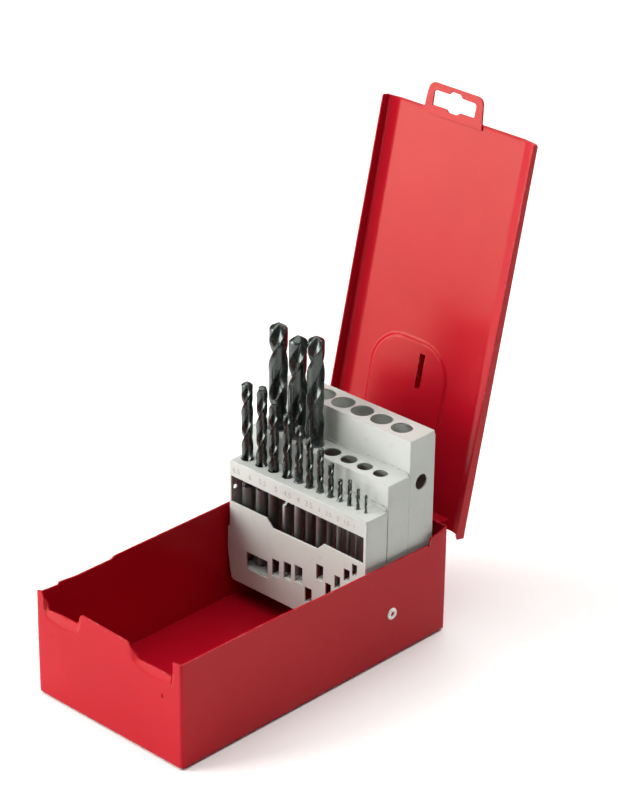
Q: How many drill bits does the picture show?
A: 15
